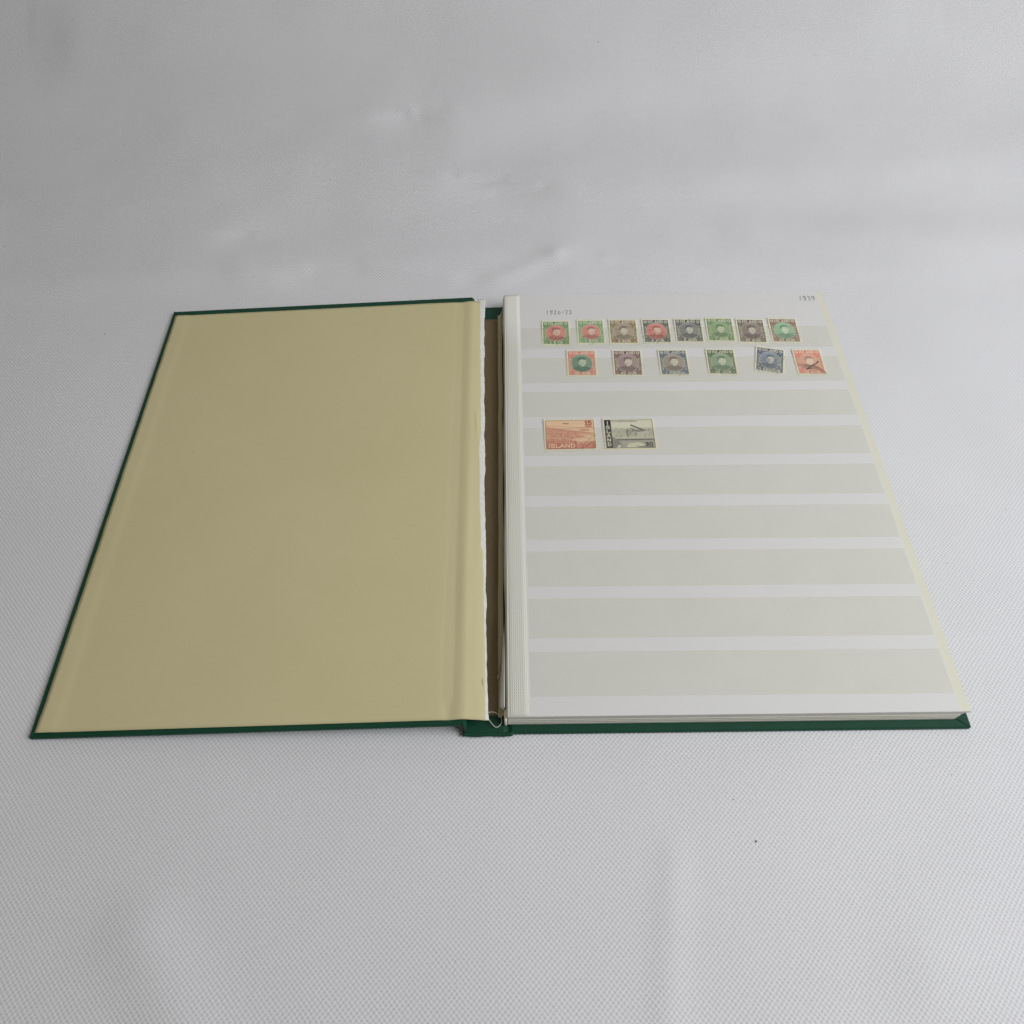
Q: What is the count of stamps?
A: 16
